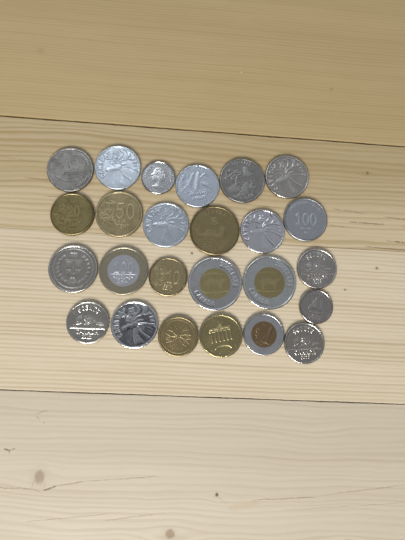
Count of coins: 25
